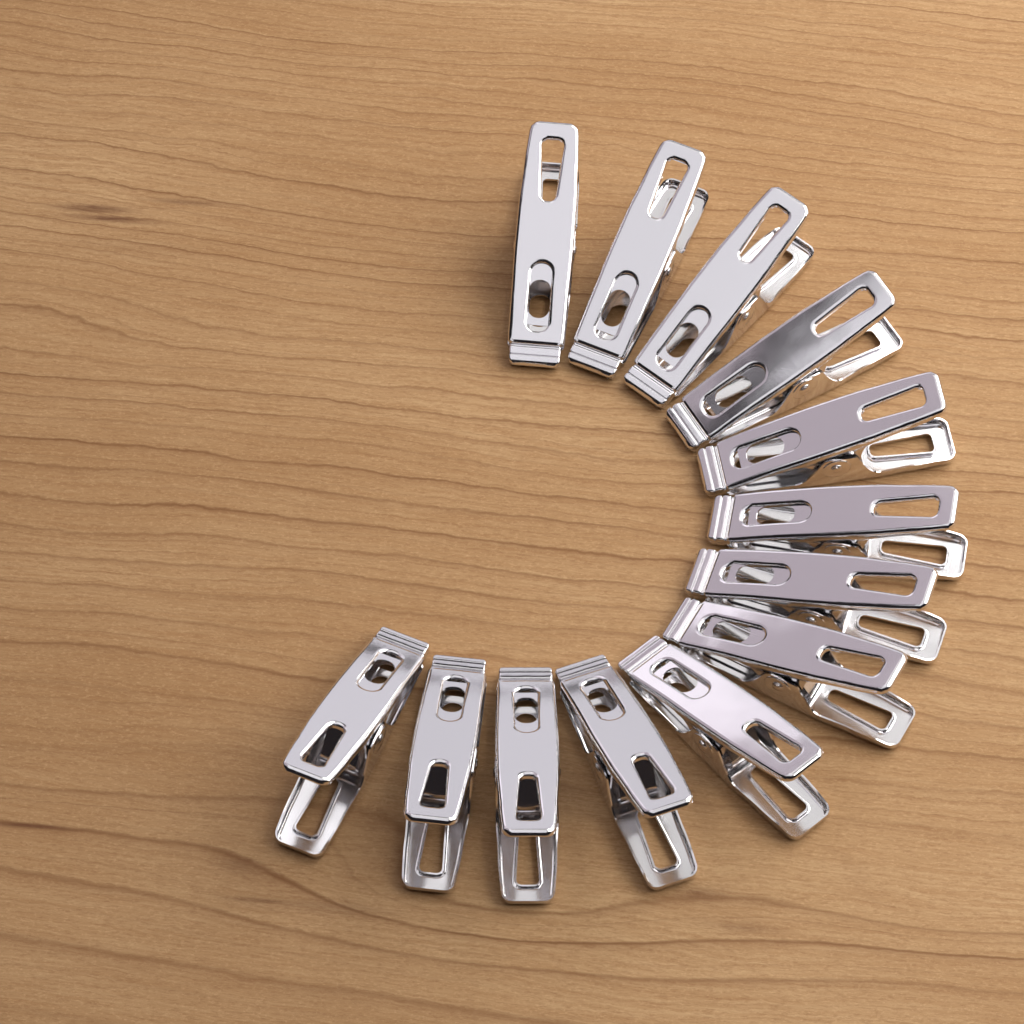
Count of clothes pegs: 13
